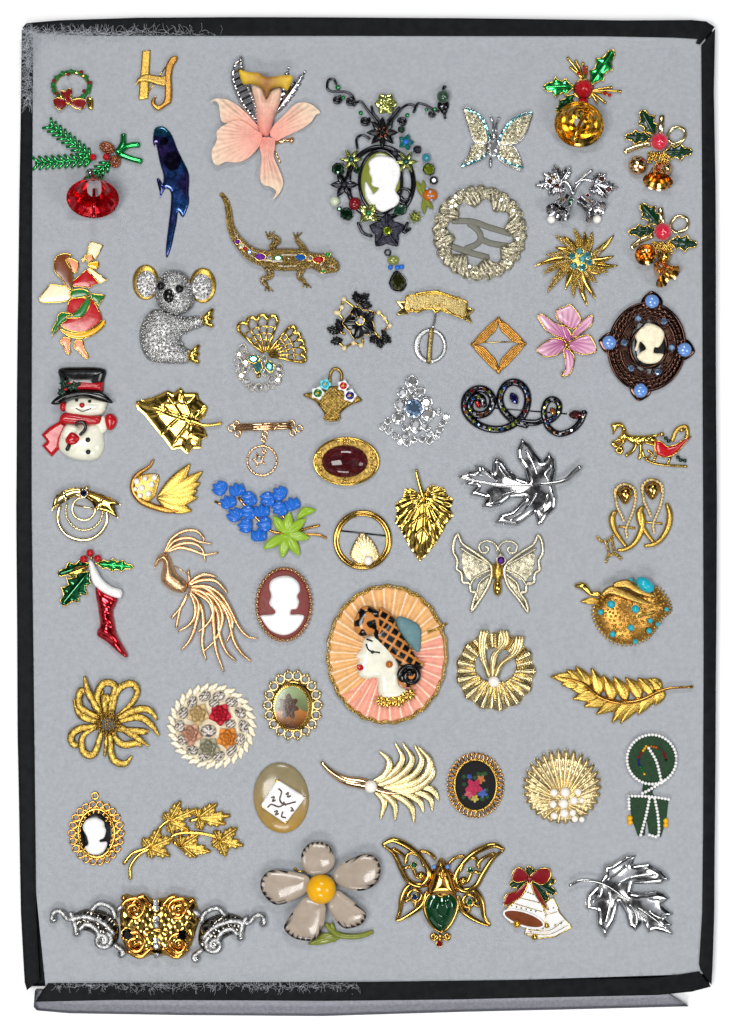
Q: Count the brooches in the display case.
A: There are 60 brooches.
